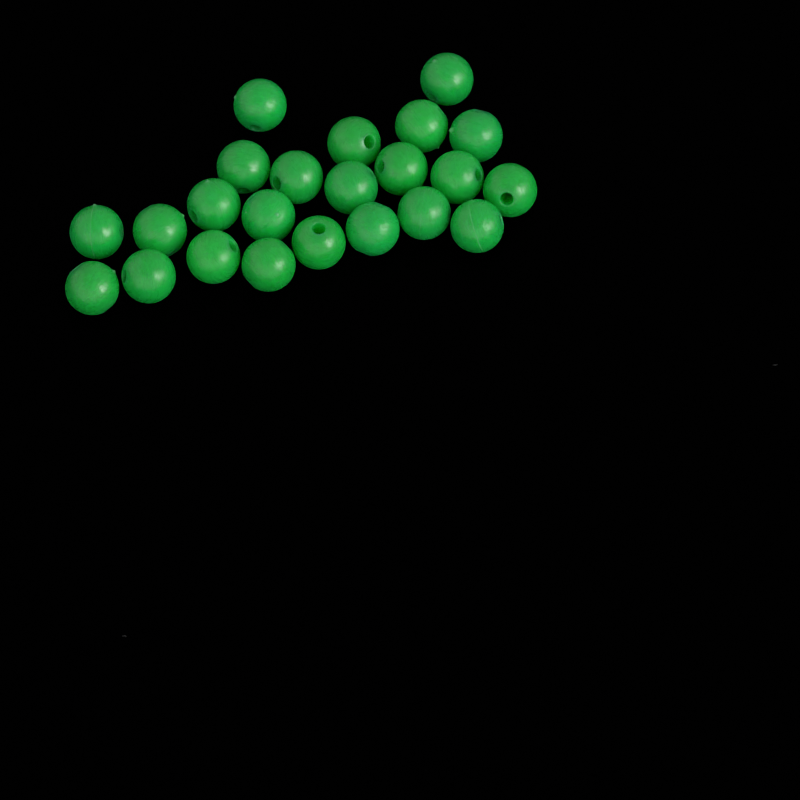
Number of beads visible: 23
